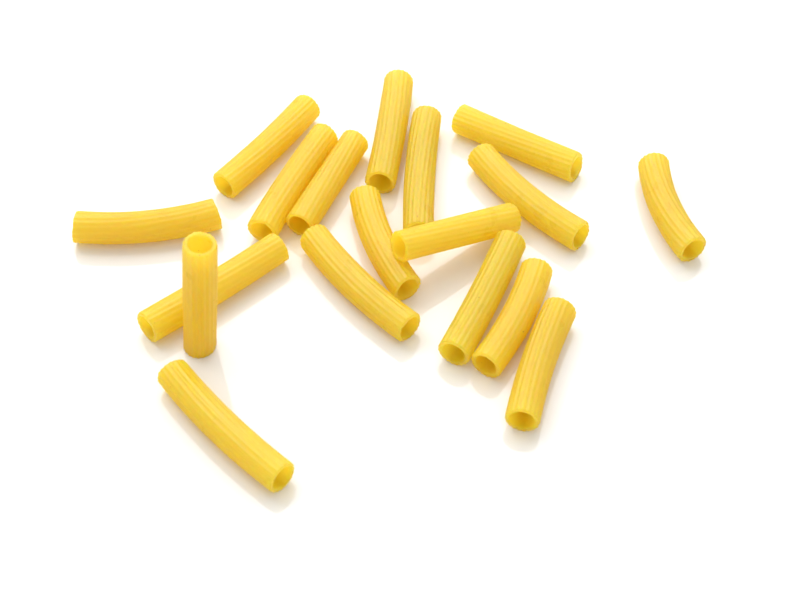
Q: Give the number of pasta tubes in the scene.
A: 18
